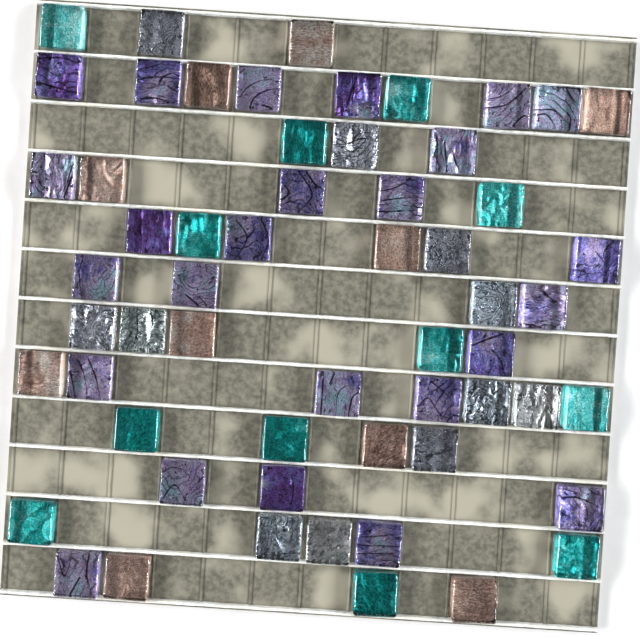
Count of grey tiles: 11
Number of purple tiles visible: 25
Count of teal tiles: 12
